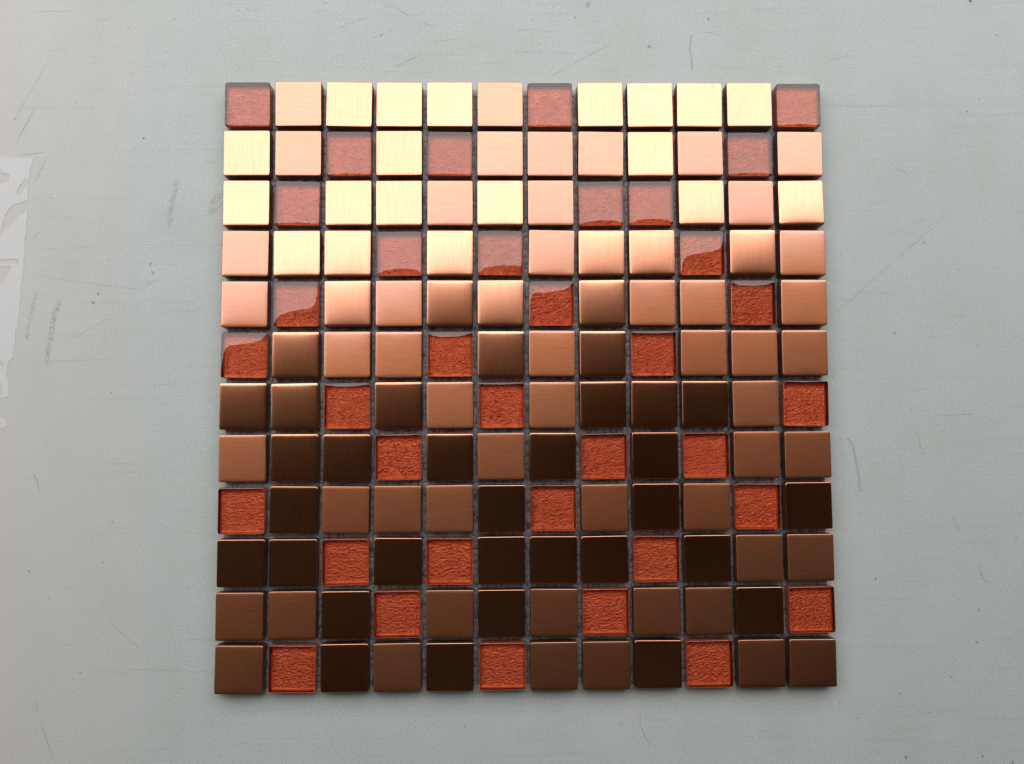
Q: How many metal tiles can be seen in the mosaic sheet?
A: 108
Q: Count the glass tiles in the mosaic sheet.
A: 36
